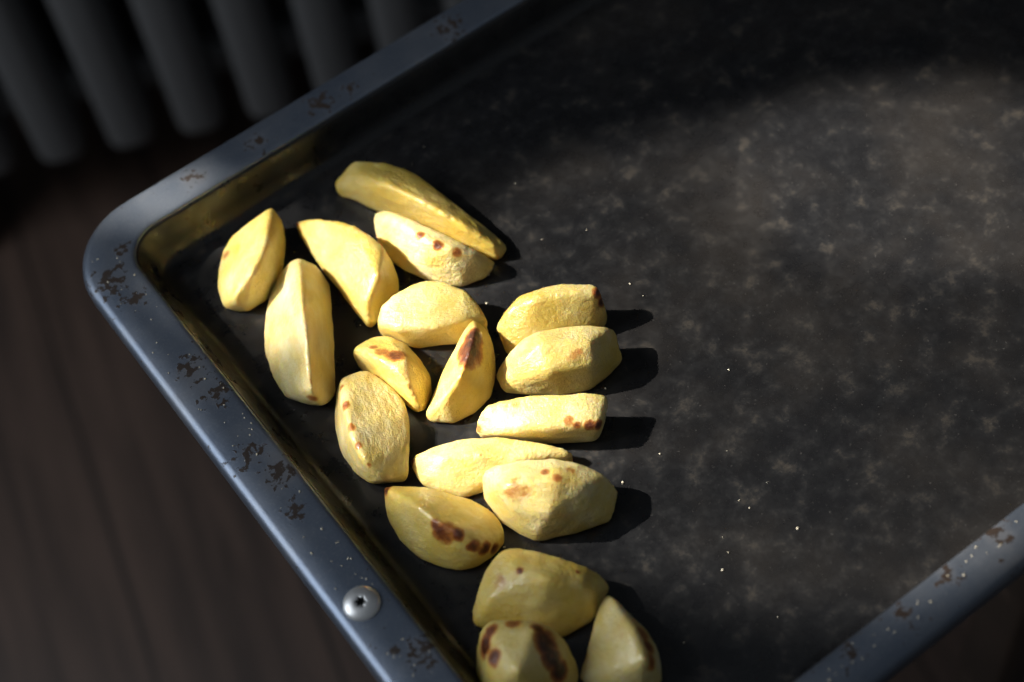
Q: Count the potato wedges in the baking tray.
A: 18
